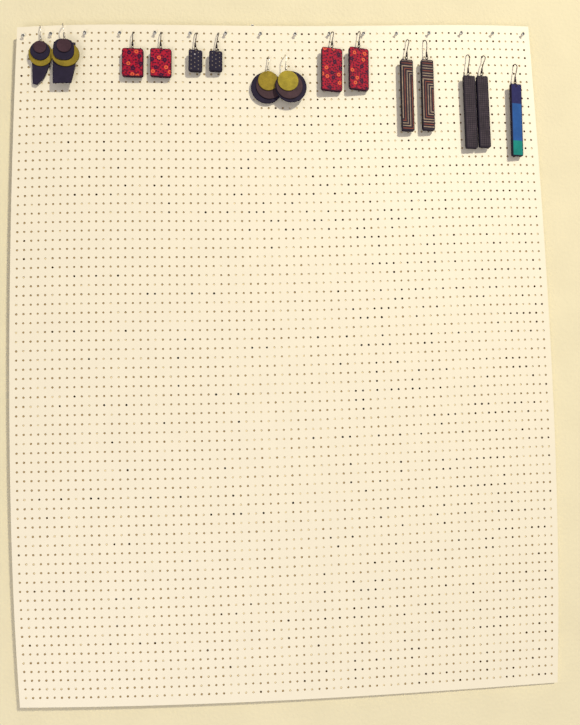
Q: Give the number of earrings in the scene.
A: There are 15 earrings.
